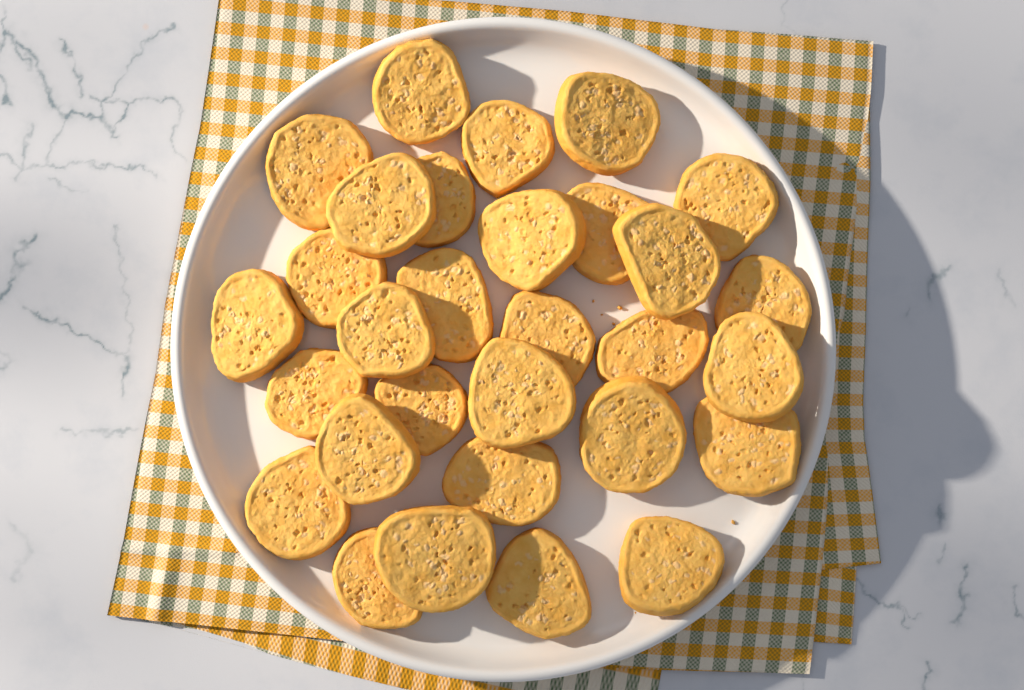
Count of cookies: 30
